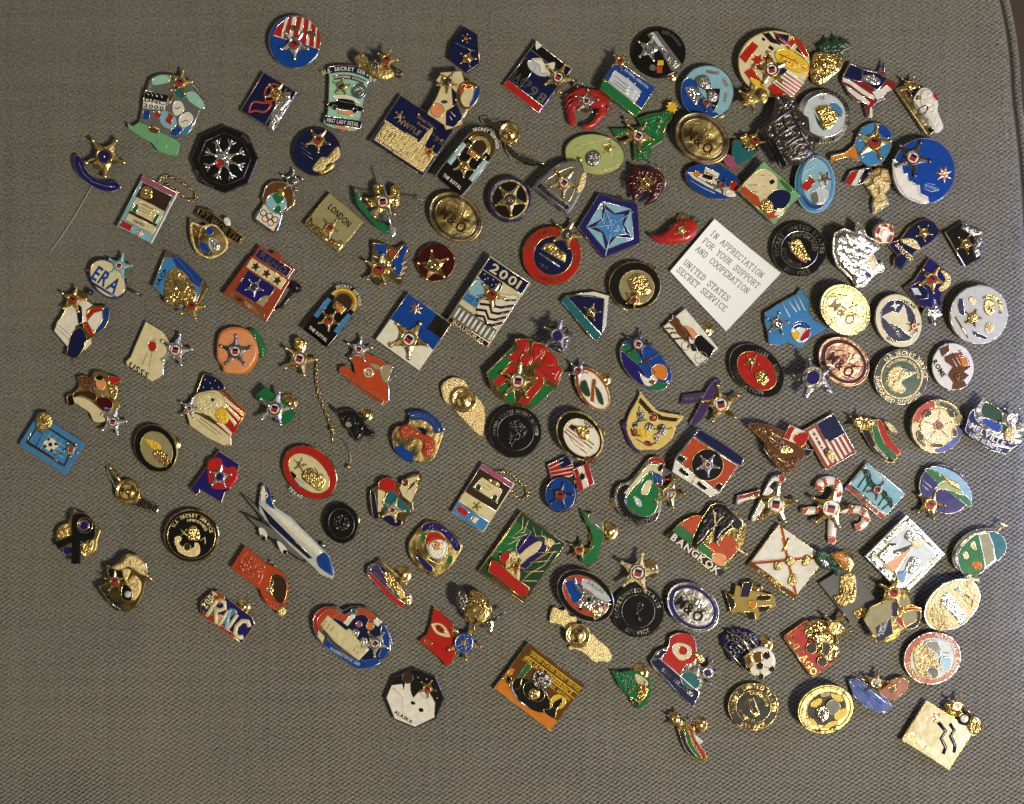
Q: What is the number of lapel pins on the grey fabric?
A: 150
